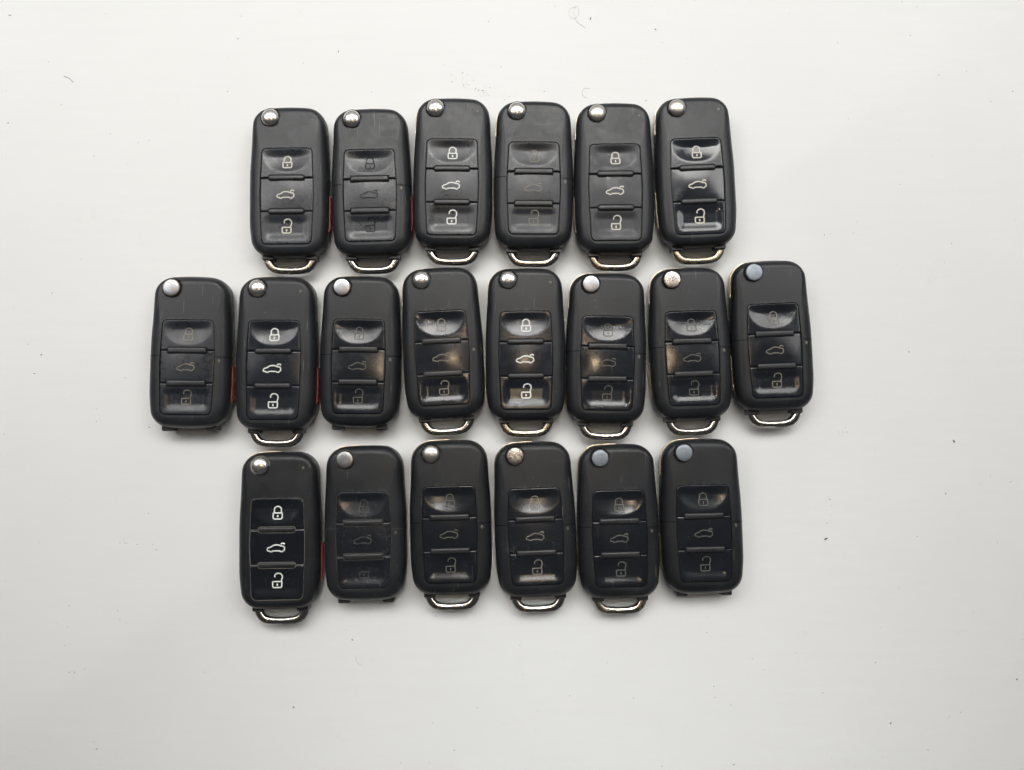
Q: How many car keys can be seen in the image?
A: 20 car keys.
